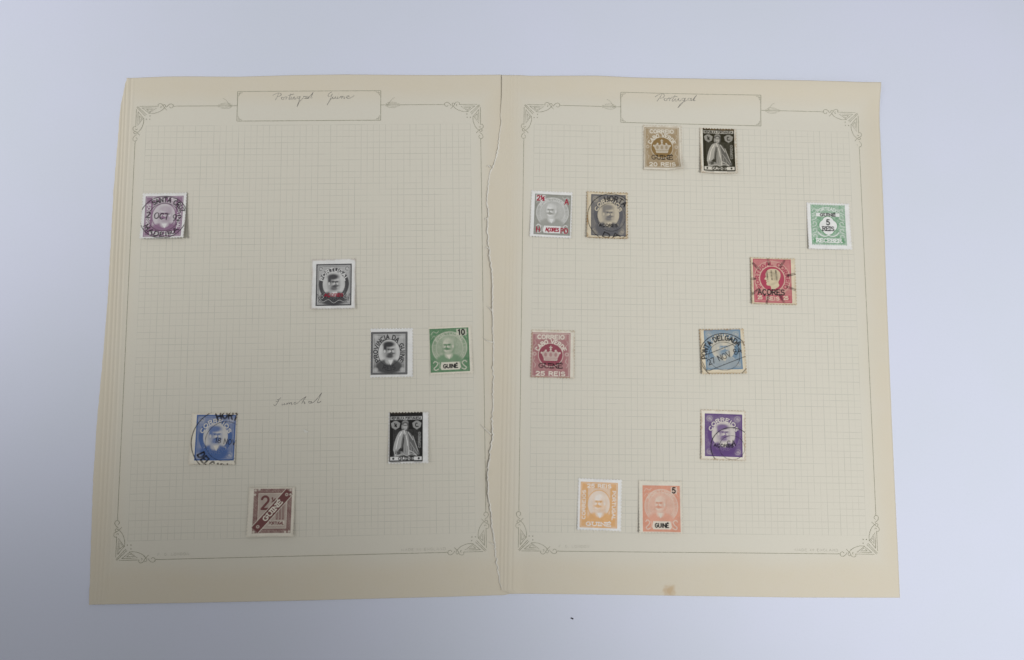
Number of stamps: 18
